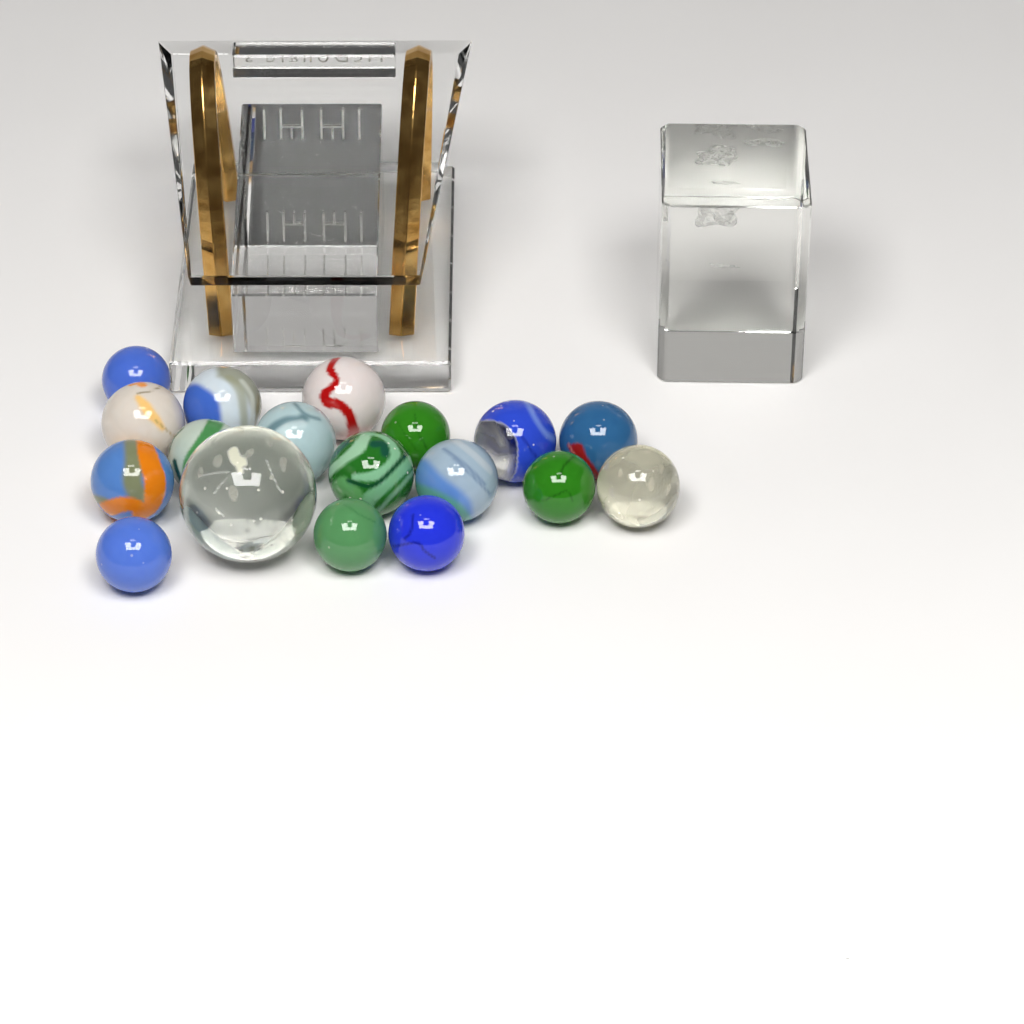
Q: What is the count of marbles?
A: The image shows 18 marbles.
